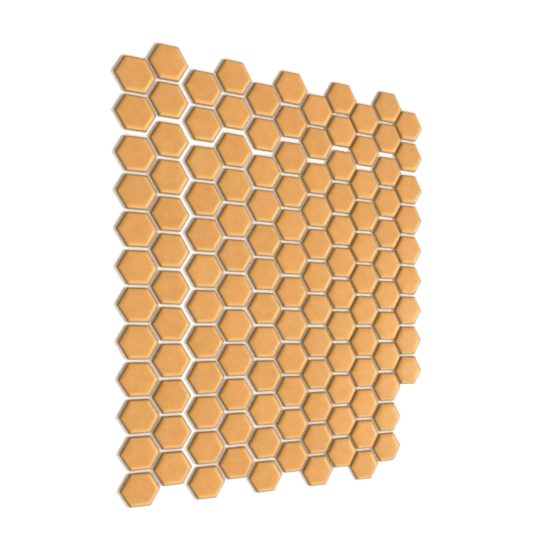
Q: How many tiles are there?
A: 129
